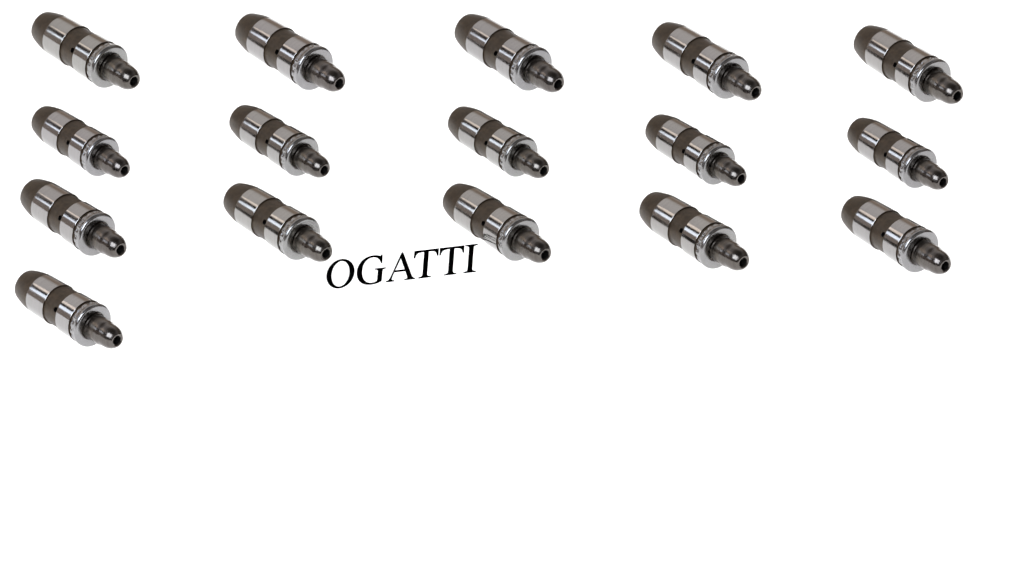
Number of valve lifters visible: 16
